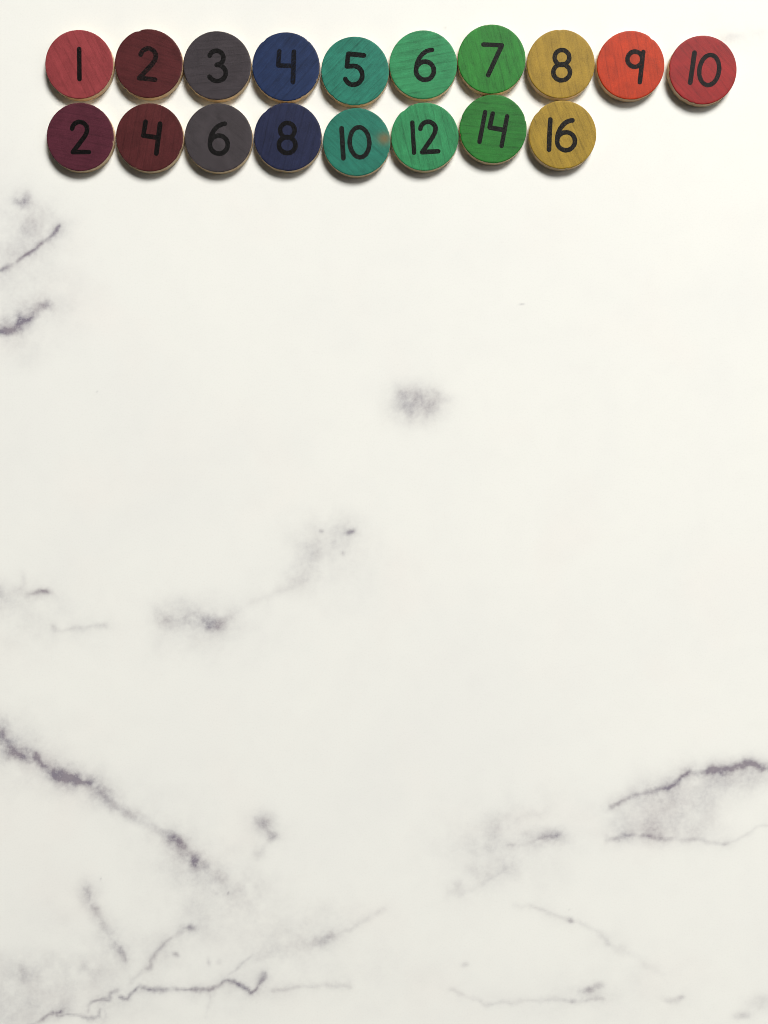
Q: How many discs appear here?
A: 18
